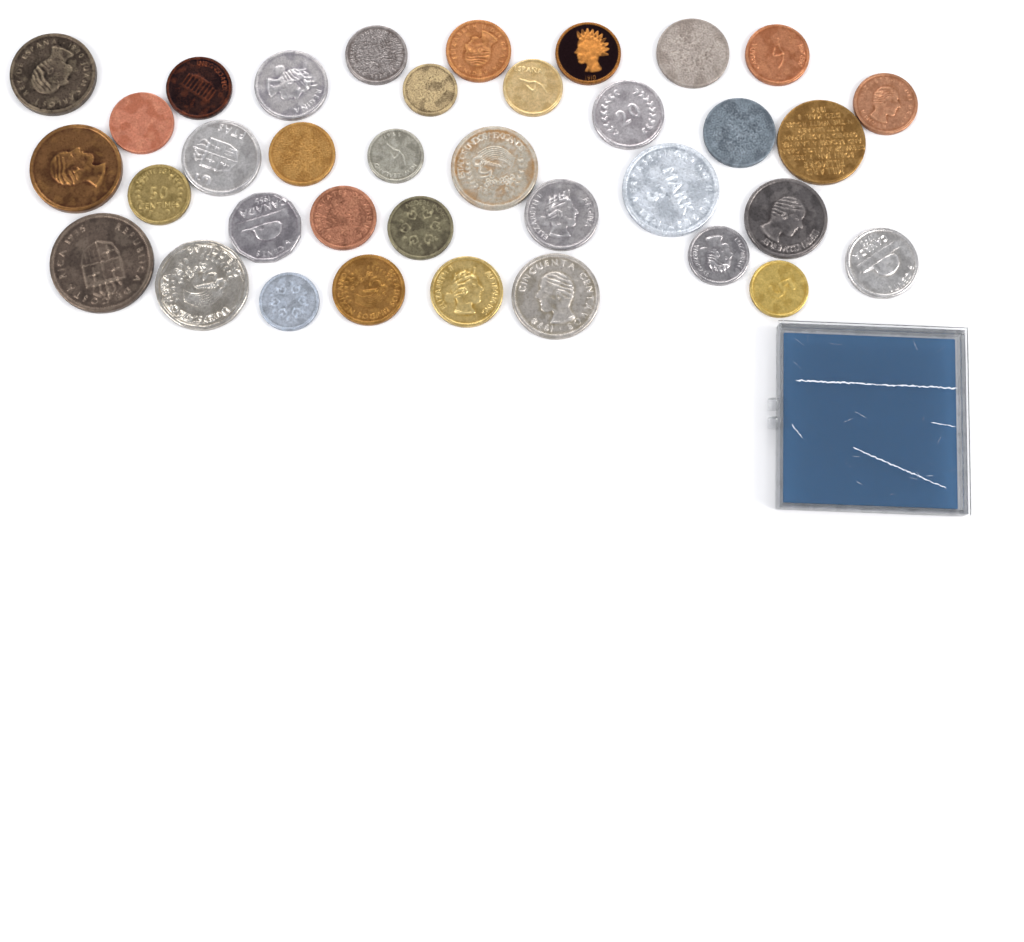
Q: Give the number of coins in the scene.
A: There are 36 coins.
